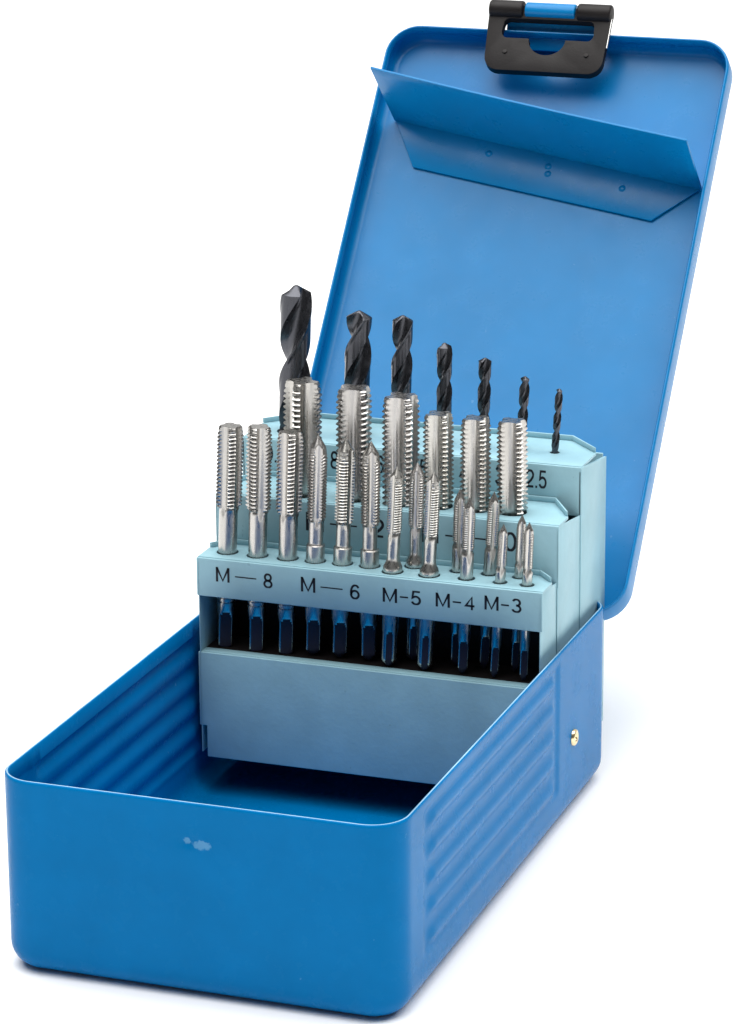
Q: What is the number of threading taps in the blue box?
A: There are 21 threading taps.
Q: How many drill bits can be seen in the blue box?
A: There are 7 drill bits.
